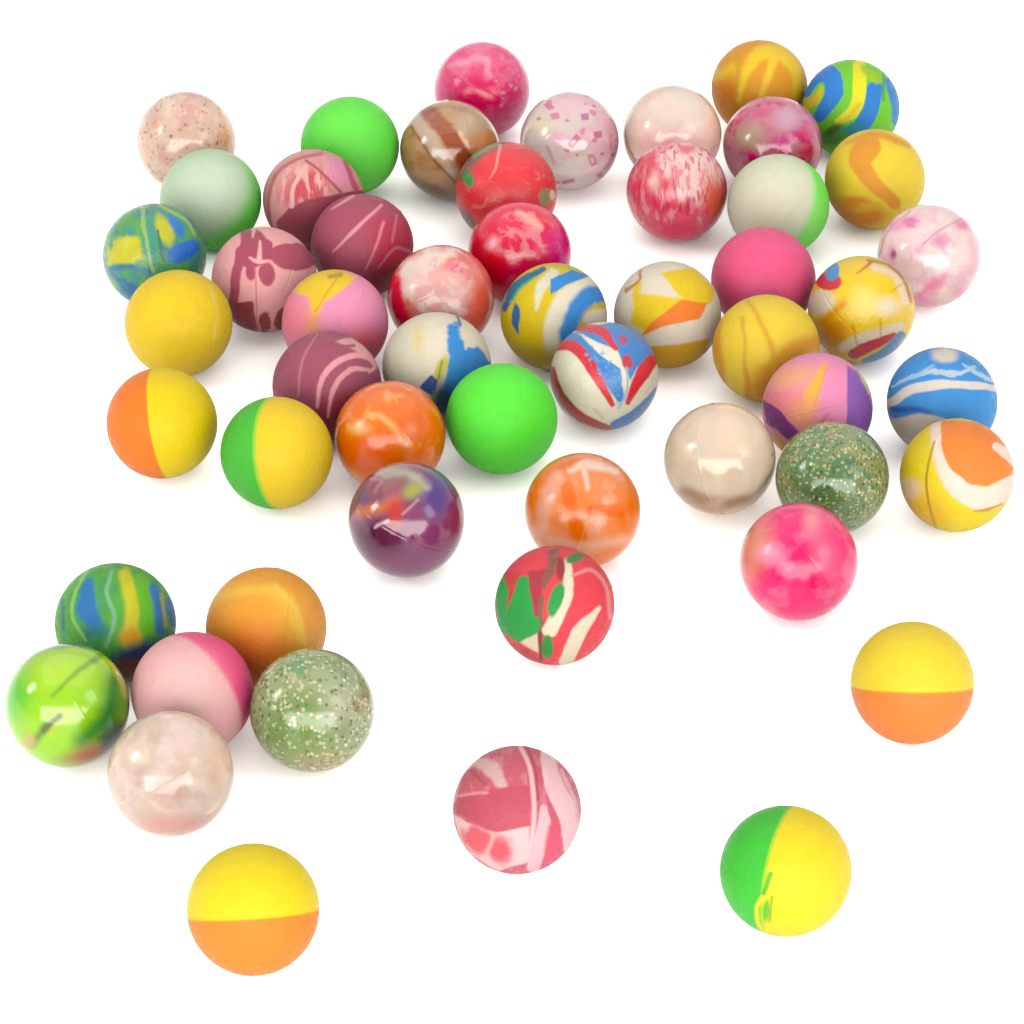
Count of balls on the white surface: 54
